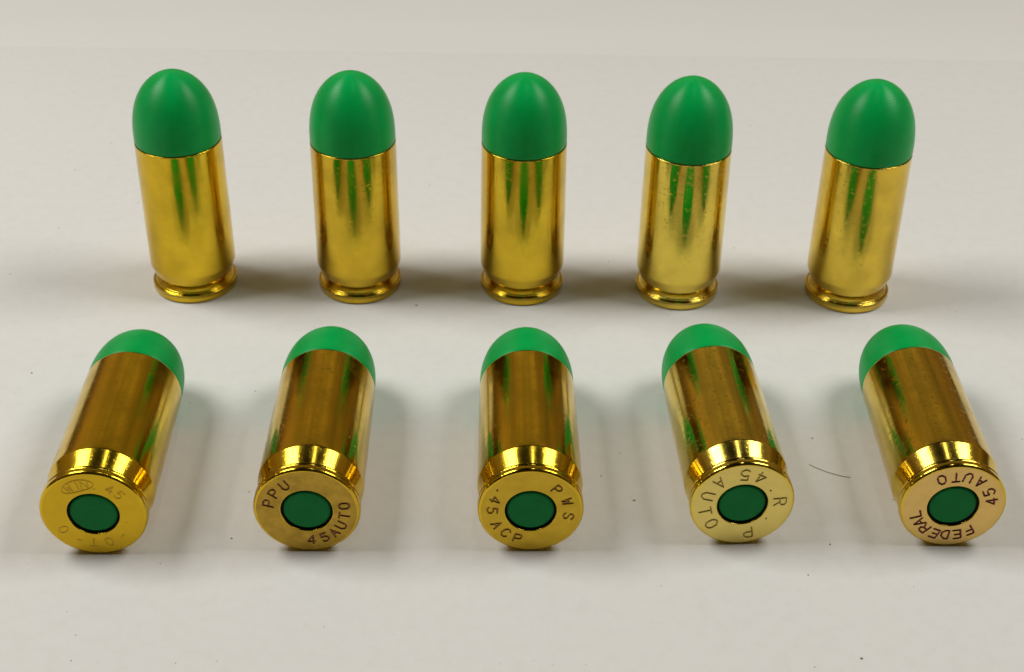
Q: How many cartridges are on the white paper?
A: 10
